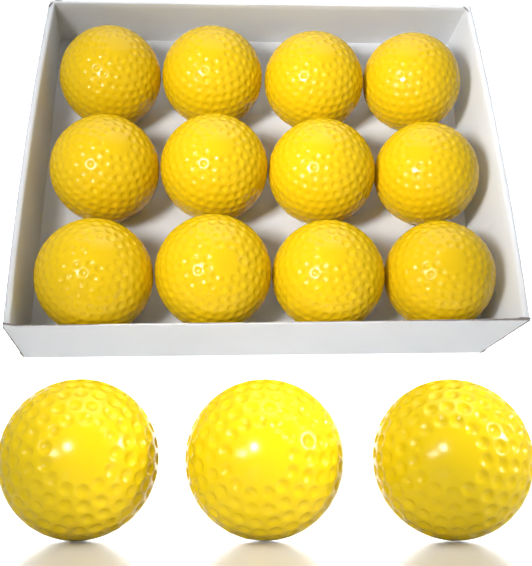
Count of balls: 15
